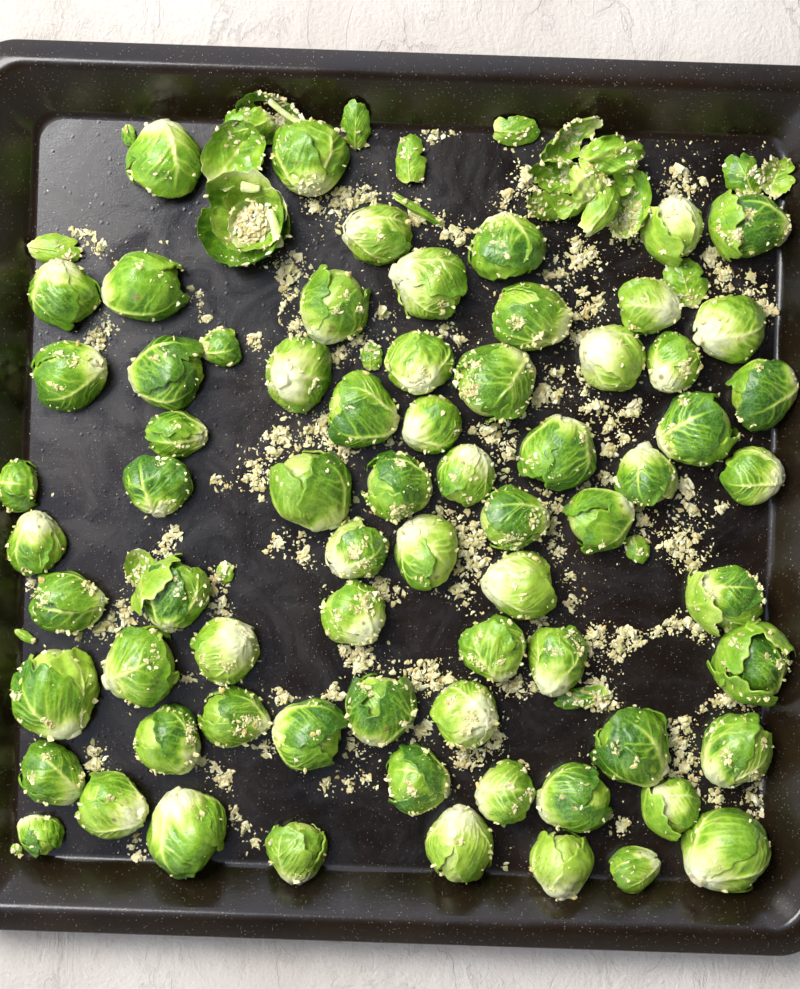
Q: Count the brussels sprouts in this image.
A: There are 70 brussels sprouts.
